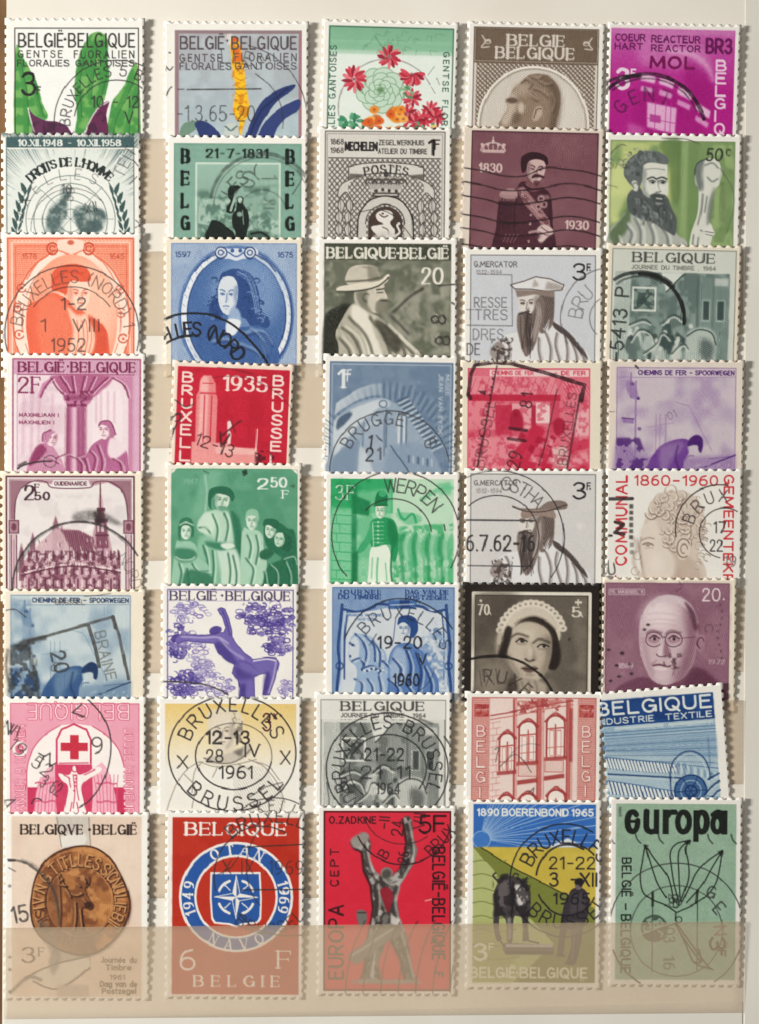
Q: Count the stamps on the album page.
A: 40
